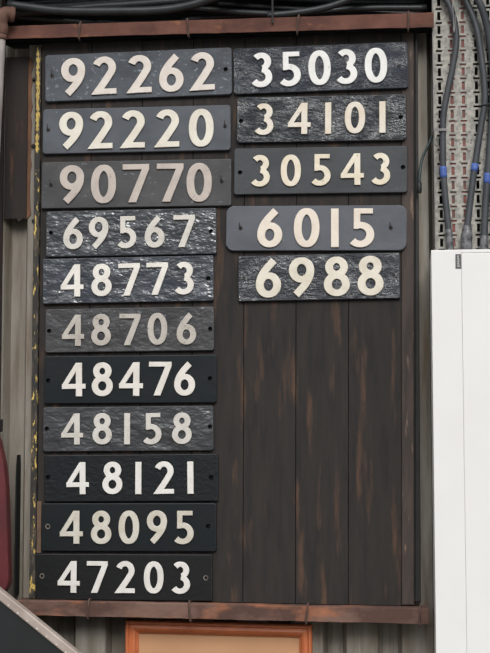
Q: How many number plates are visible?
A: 16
